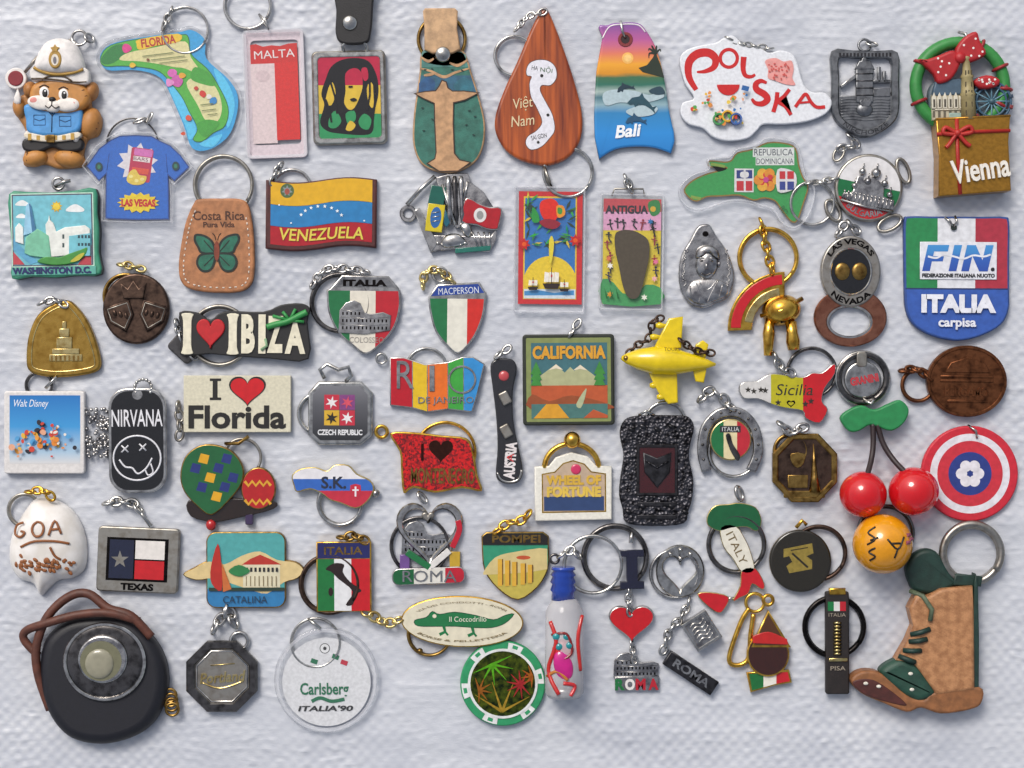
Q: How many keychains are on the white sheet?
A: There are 67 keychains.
